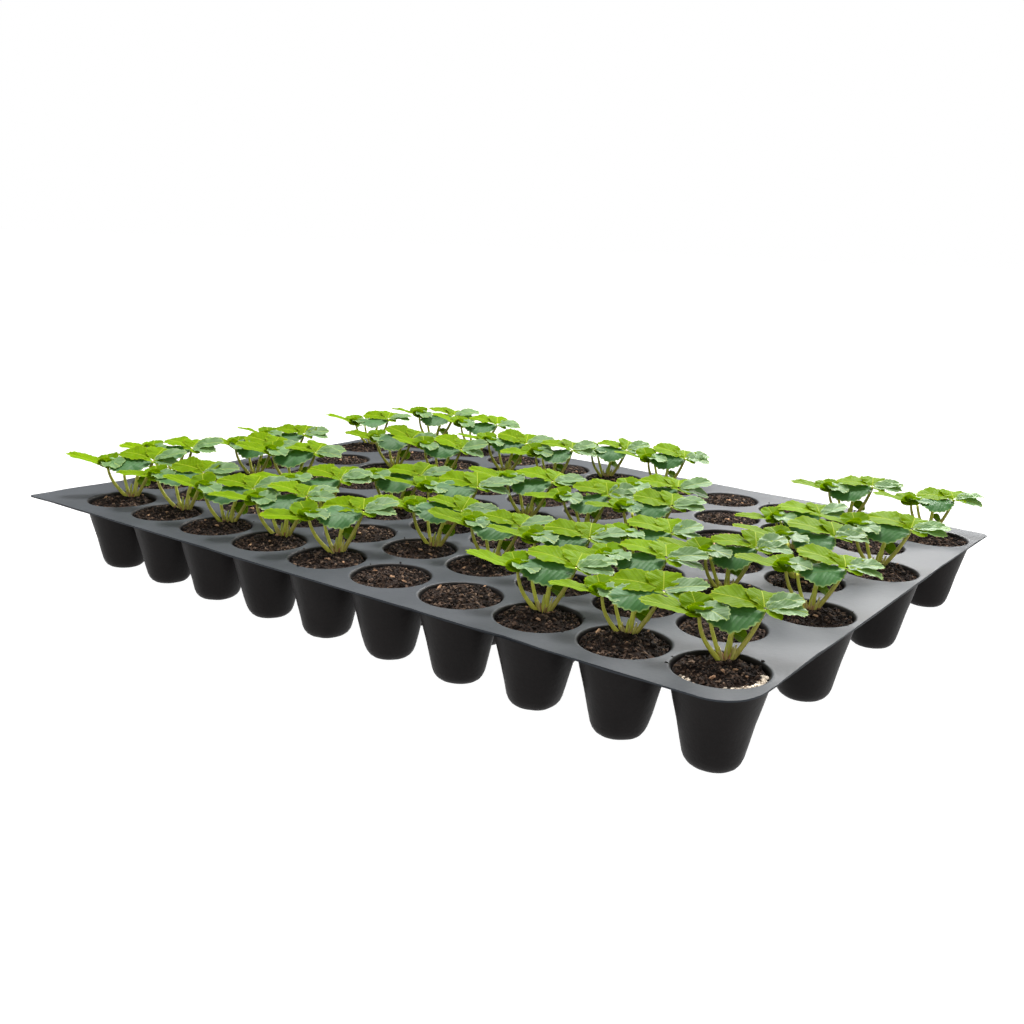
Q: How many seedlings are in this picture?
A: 40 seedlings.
